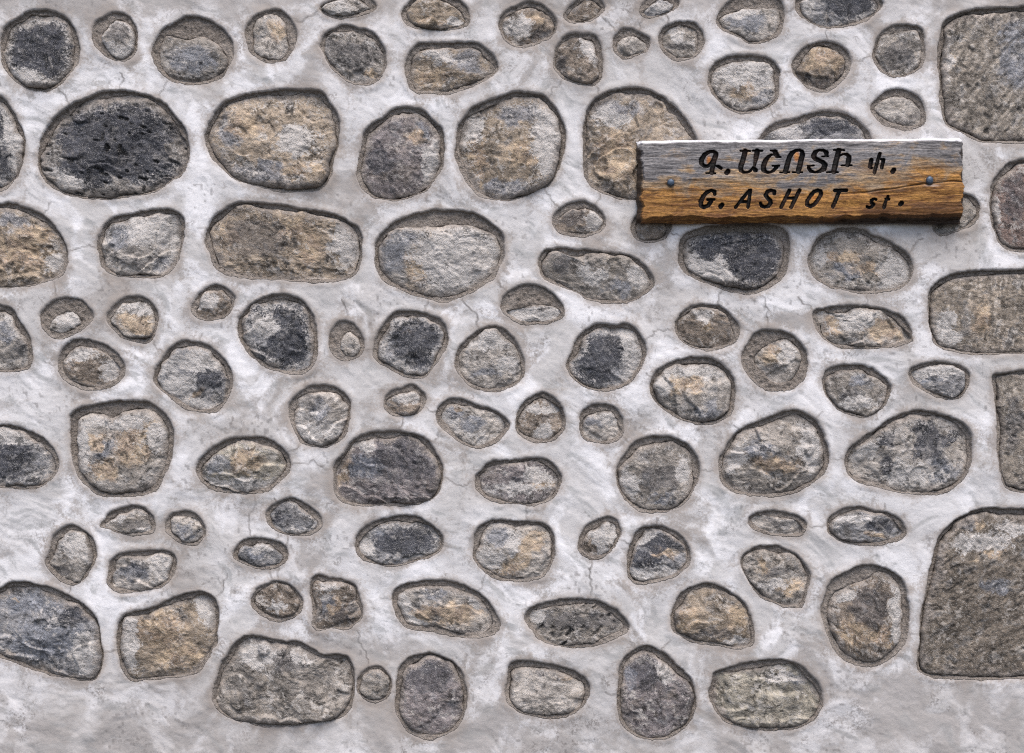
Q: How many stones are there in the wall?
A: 100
